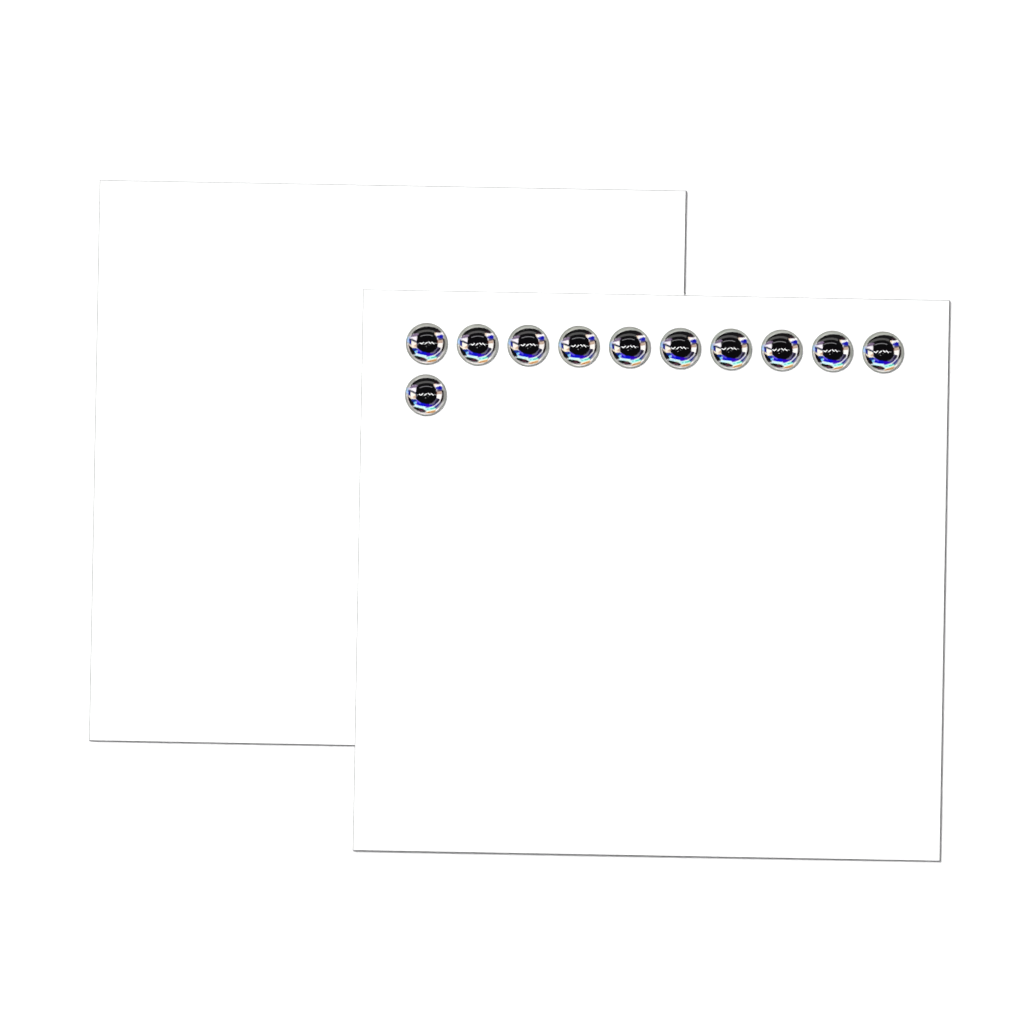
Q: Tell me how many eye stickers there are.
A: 11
